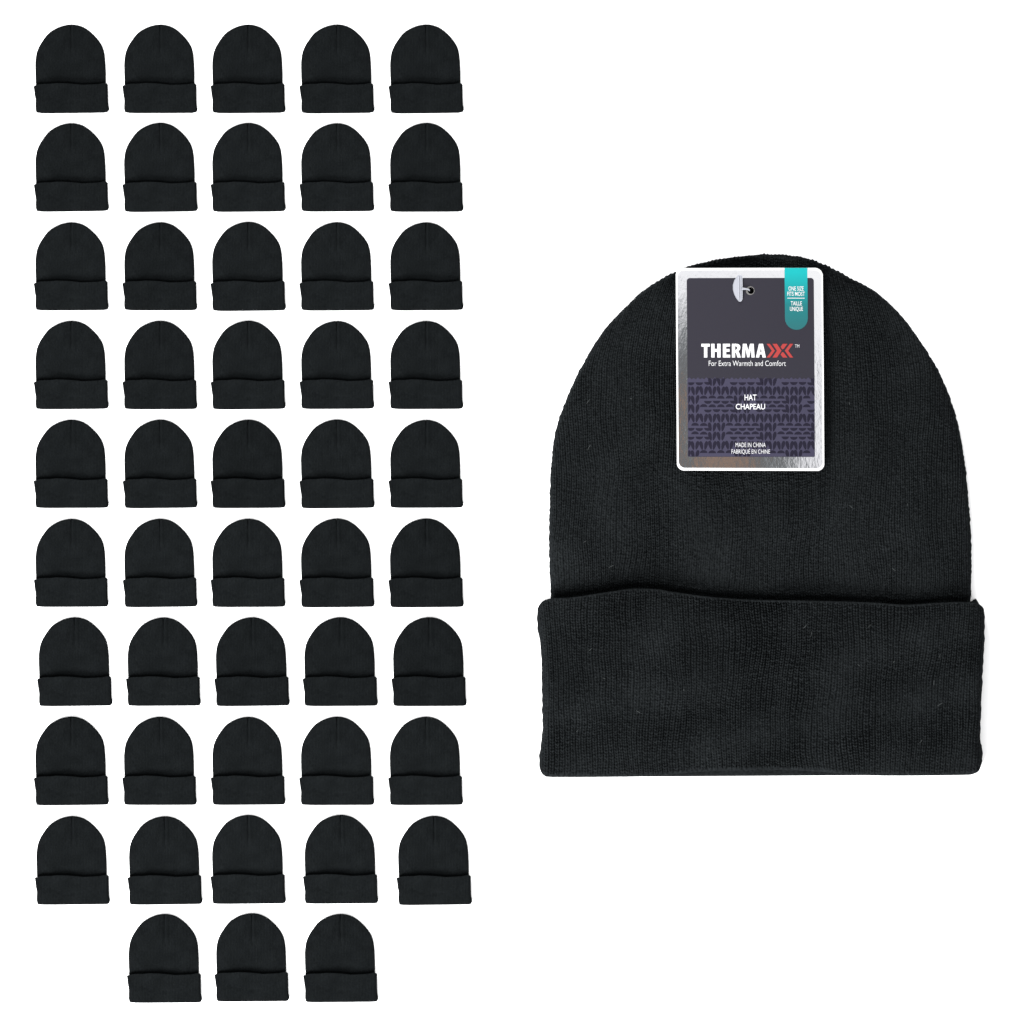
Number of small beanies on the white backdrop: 48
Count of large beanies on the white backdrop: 1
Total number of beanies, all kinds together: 49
